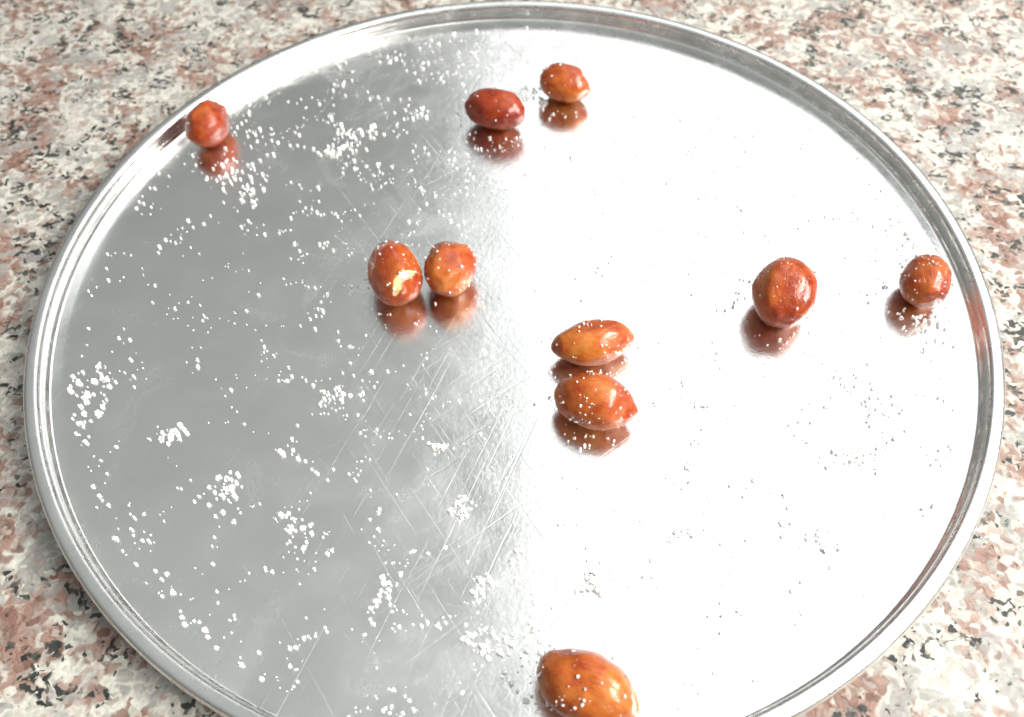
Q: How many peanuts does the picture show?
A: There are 10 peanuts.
